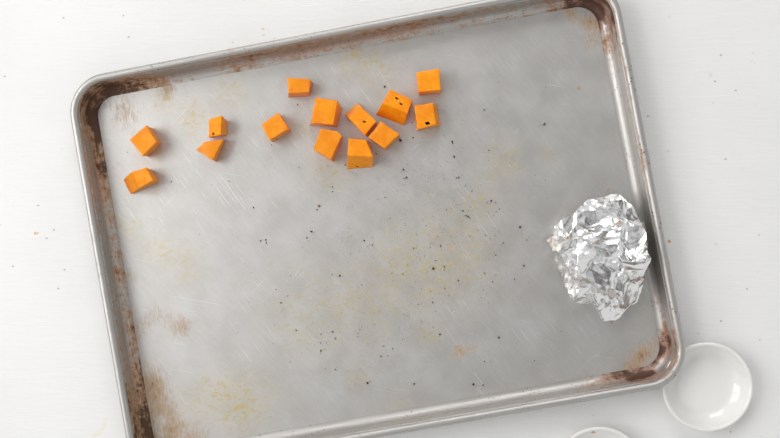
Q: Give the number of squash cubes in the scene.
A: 14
